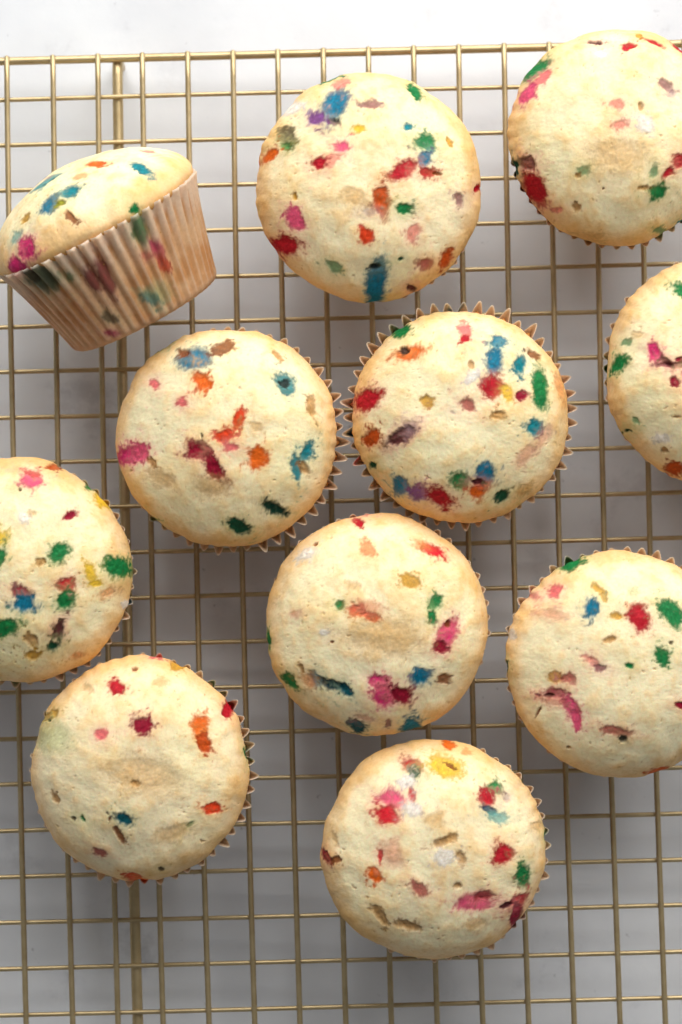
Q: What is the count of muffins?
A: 11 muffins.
